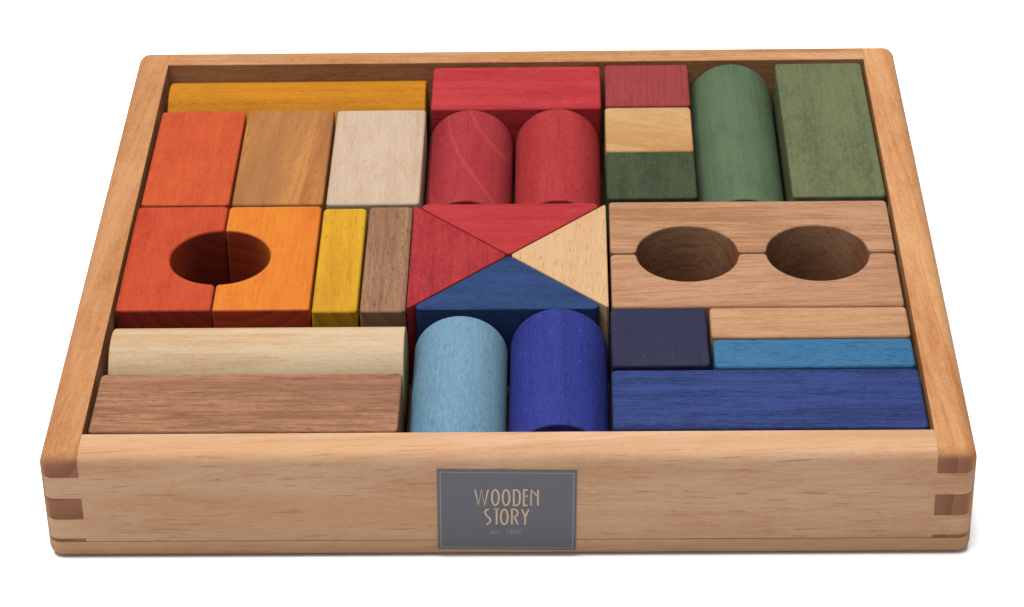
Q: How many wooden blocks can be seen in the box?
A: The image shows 30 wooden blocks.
